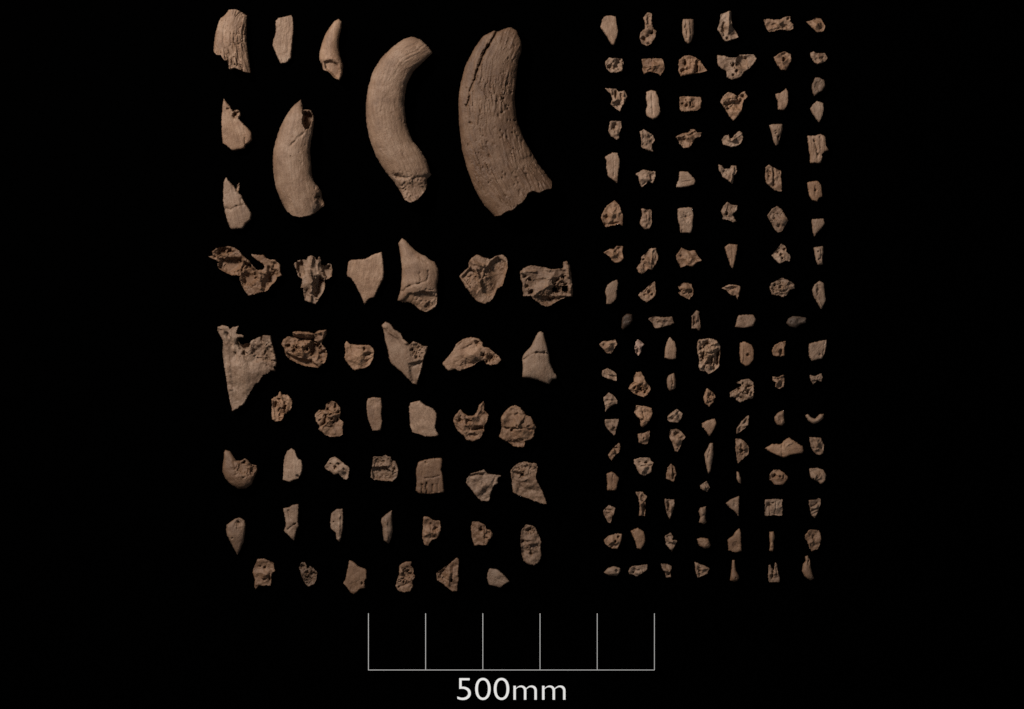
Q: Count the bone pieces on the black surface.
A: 157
